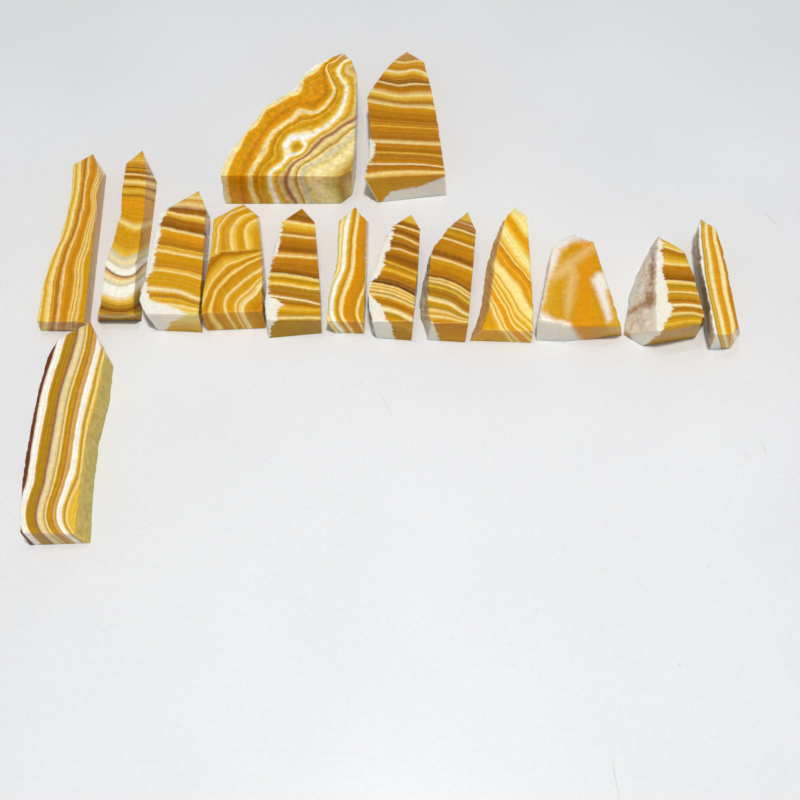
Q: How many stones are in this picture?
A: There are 15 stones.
